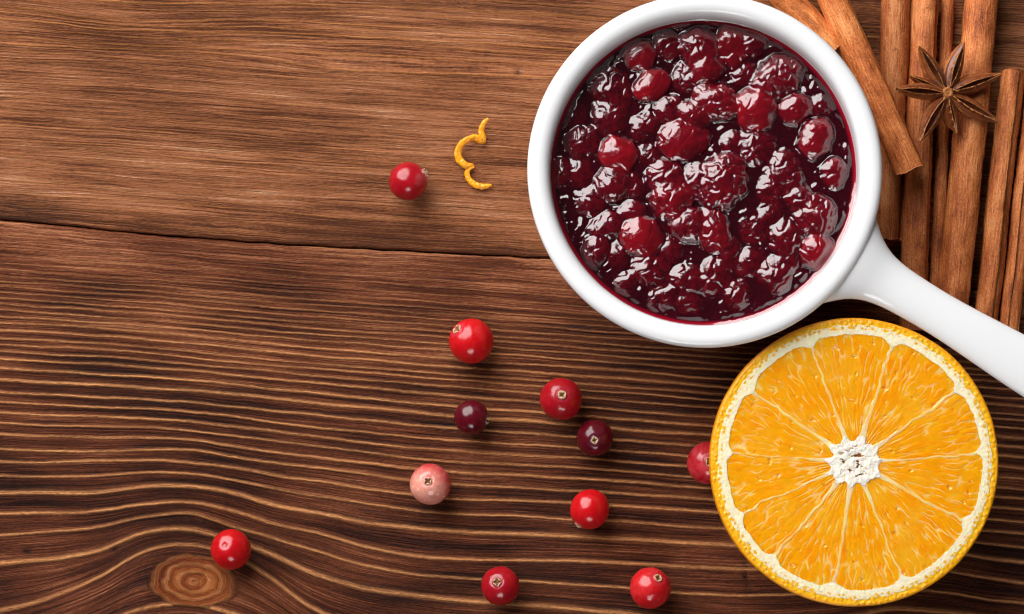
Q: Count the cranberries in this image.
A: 11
